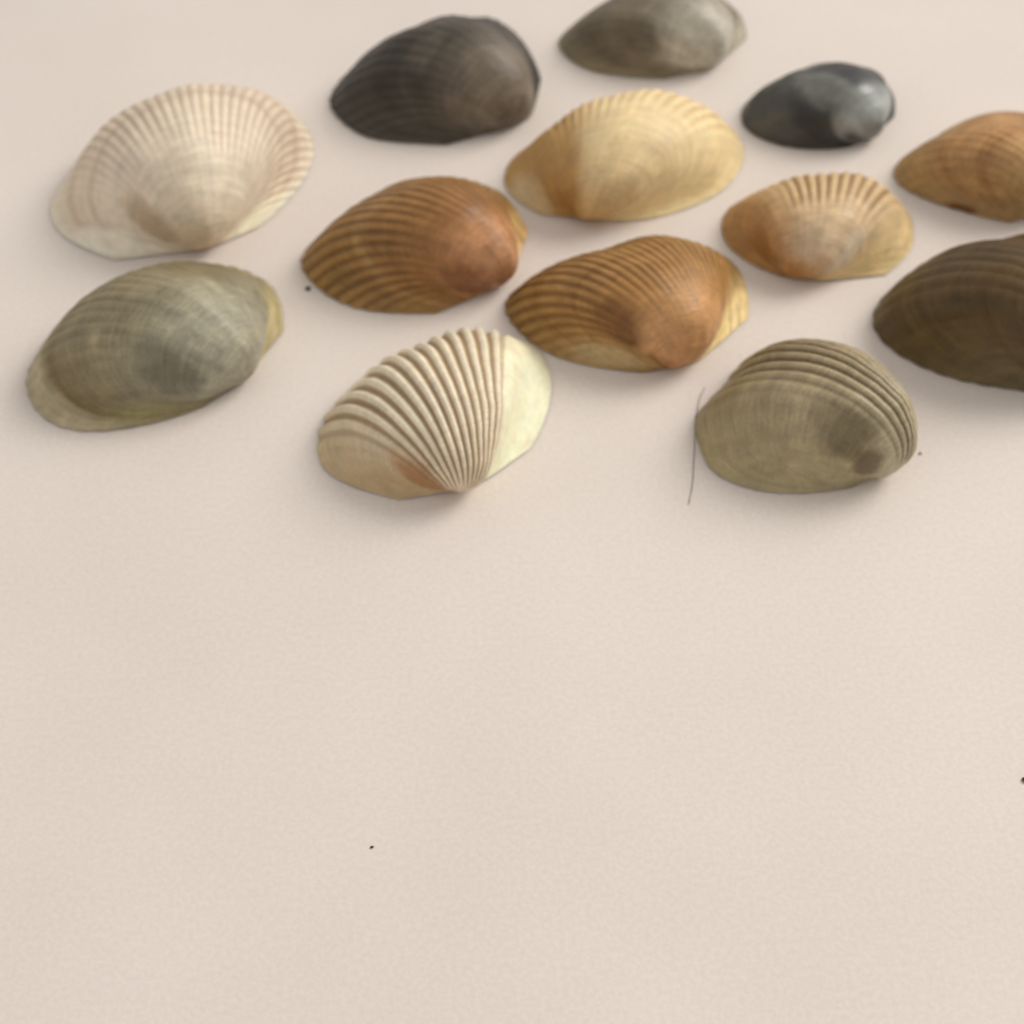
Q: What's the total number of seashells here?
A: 13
